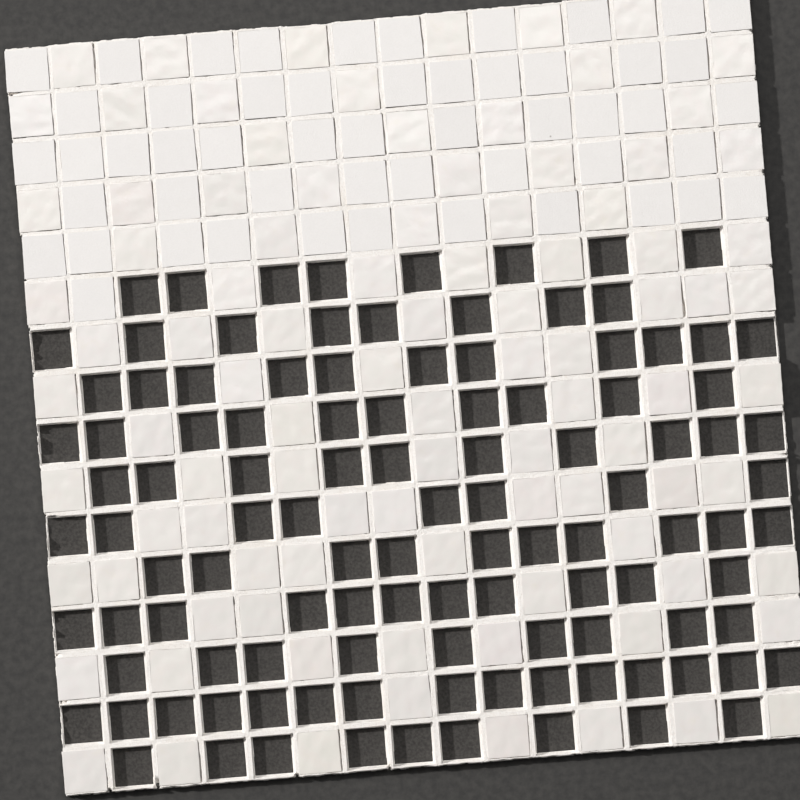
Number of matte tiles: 52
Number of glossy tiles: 95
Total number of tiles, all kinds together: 147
